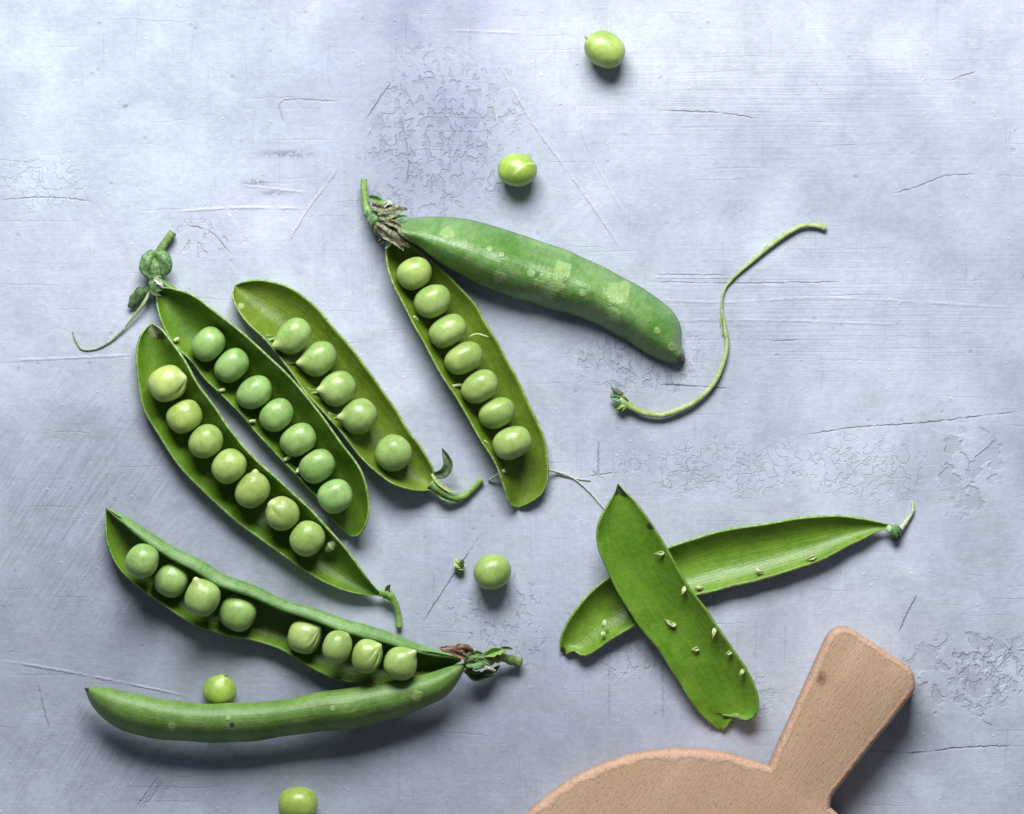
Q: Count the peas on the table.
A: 39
